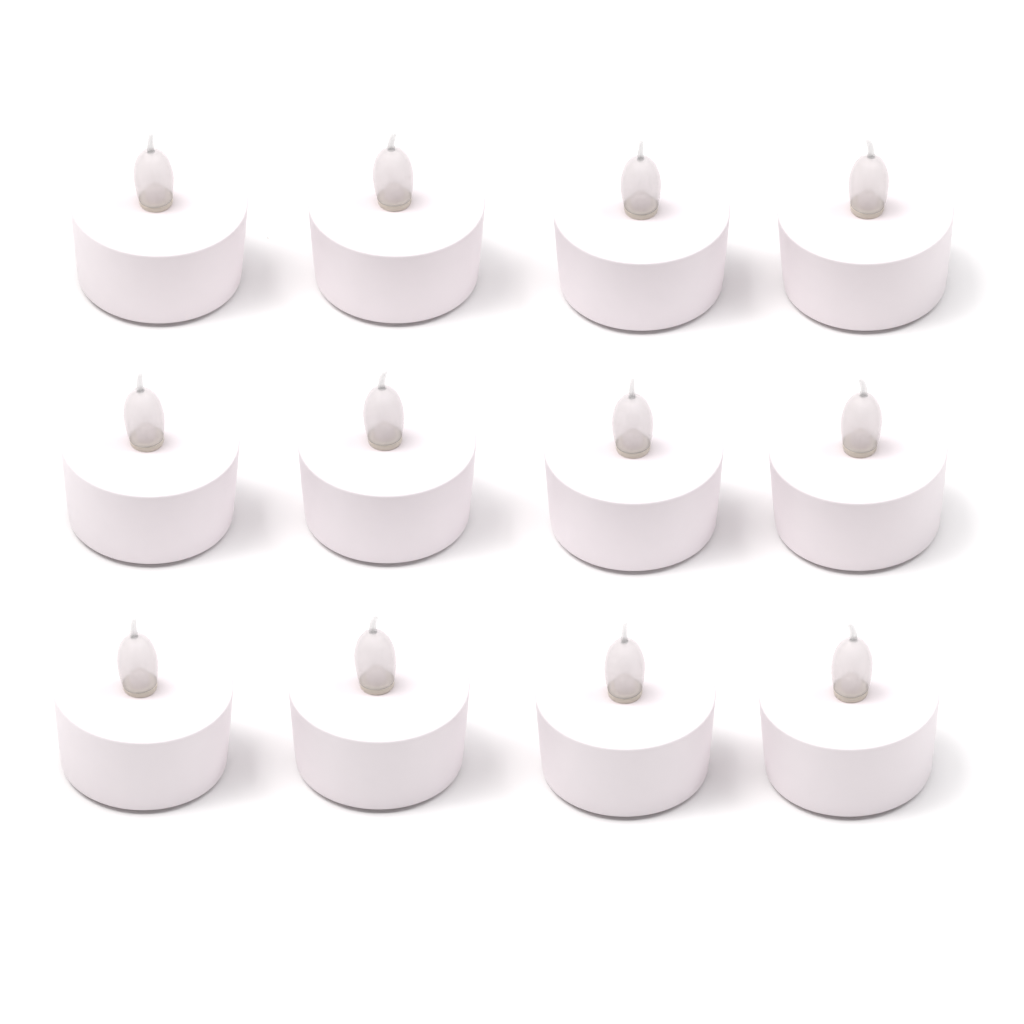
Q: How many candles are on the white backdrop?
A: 12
